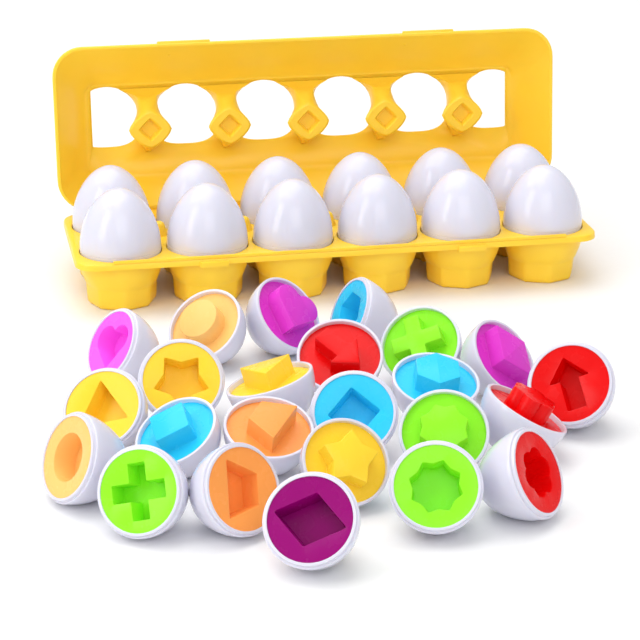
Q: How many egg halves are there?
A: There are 24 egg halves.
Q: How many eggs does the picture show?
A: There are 12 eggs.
